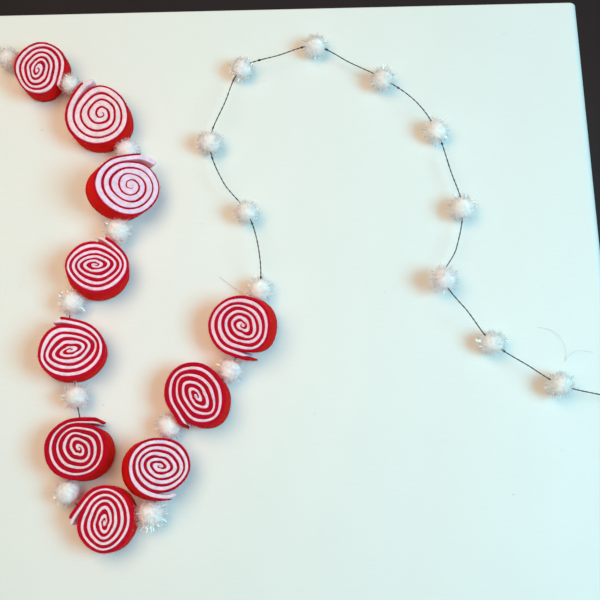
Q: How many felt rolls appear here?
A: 10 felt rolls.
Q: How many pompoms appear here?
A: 21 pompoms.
